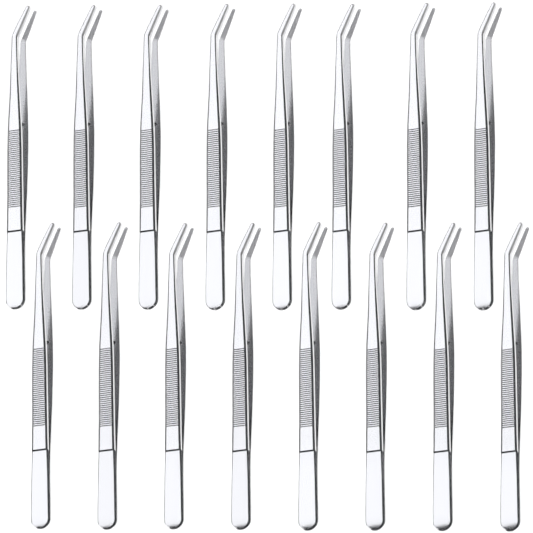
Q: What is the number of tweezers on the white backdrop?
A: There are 16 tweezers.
